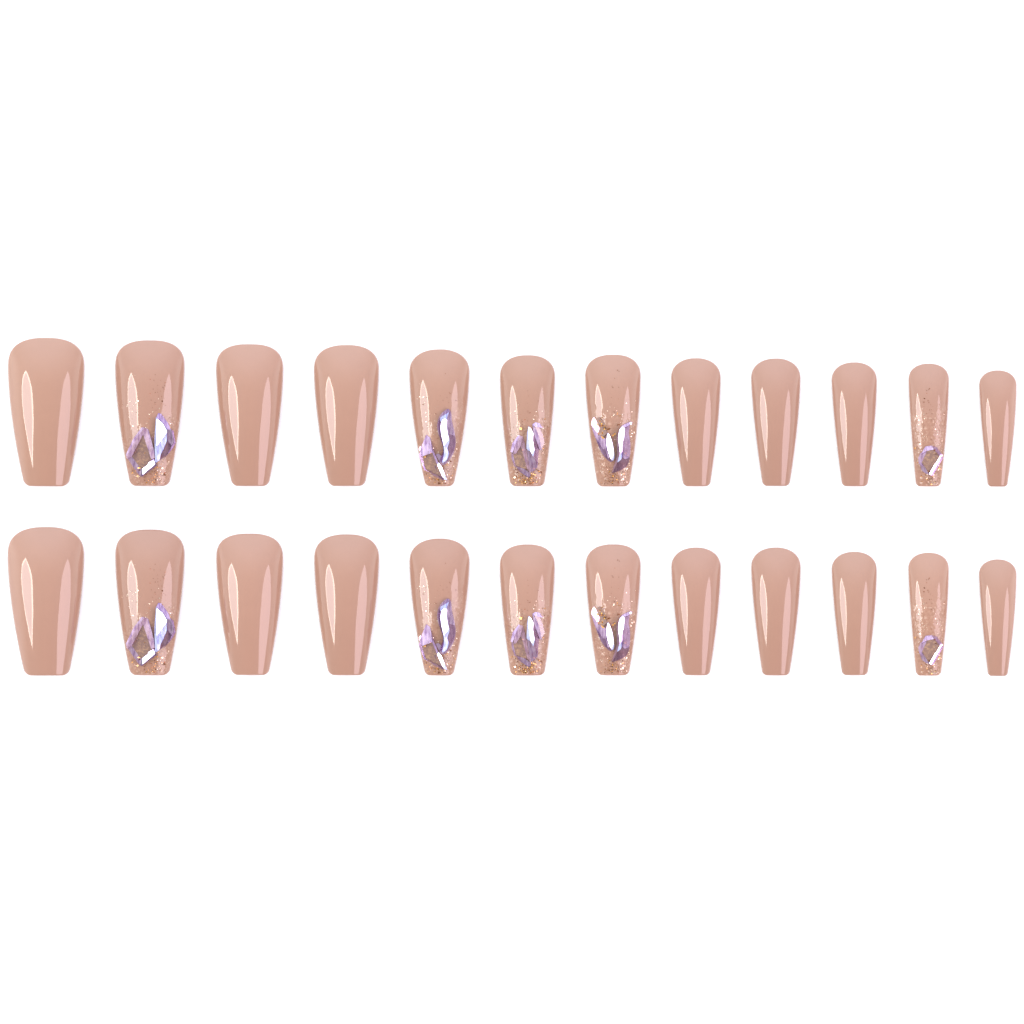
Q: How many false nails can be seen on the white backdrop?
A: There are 24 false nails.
